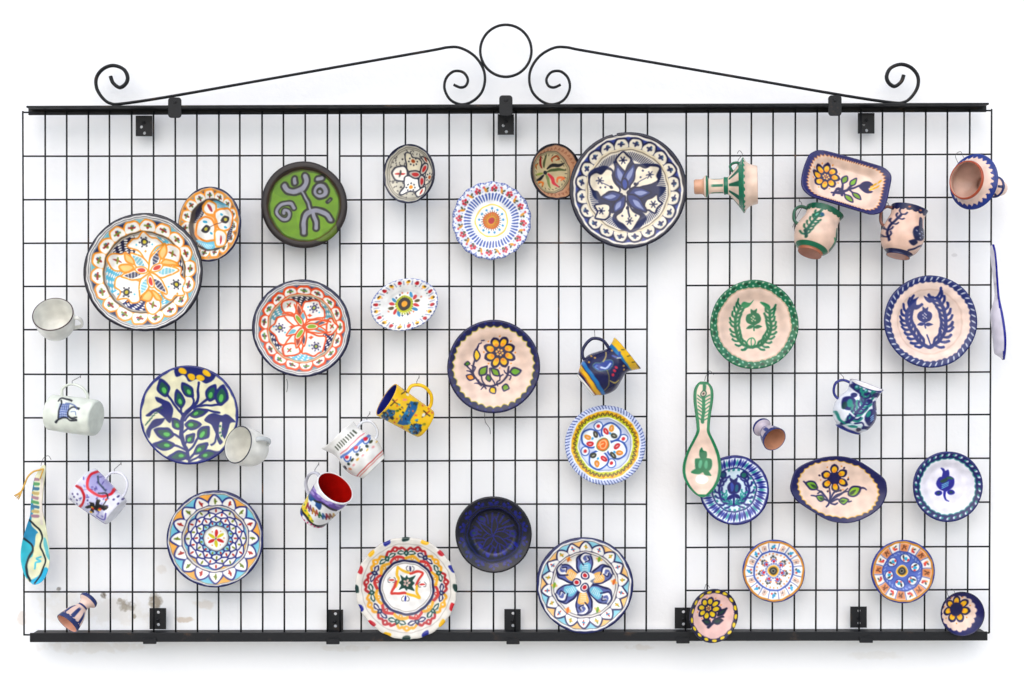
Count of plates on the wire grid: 26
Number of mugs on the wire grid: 6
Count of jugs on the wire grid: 5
